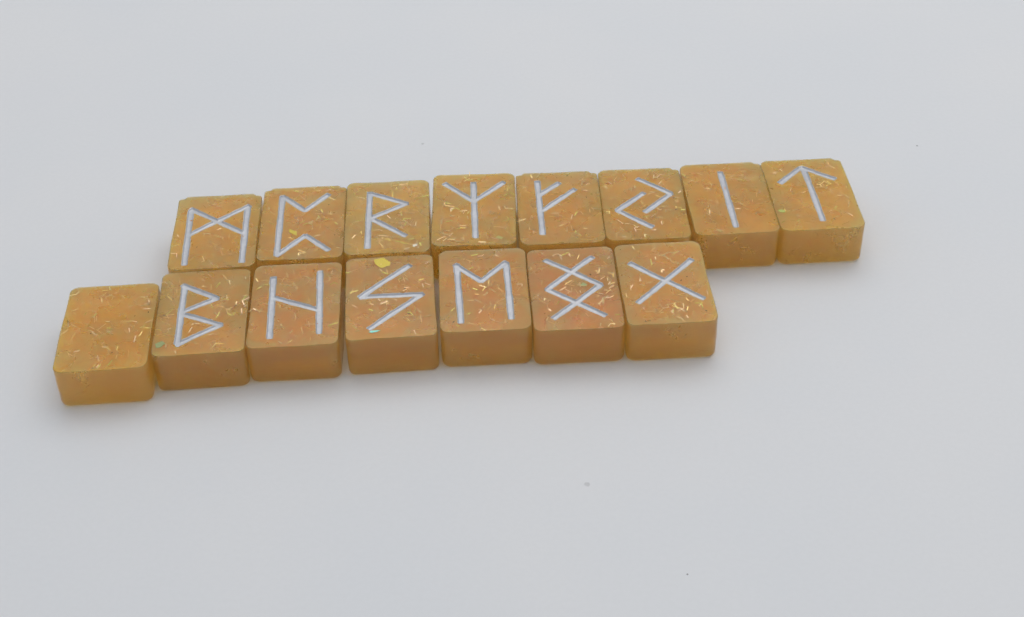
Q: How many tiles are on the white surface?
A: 15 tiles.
